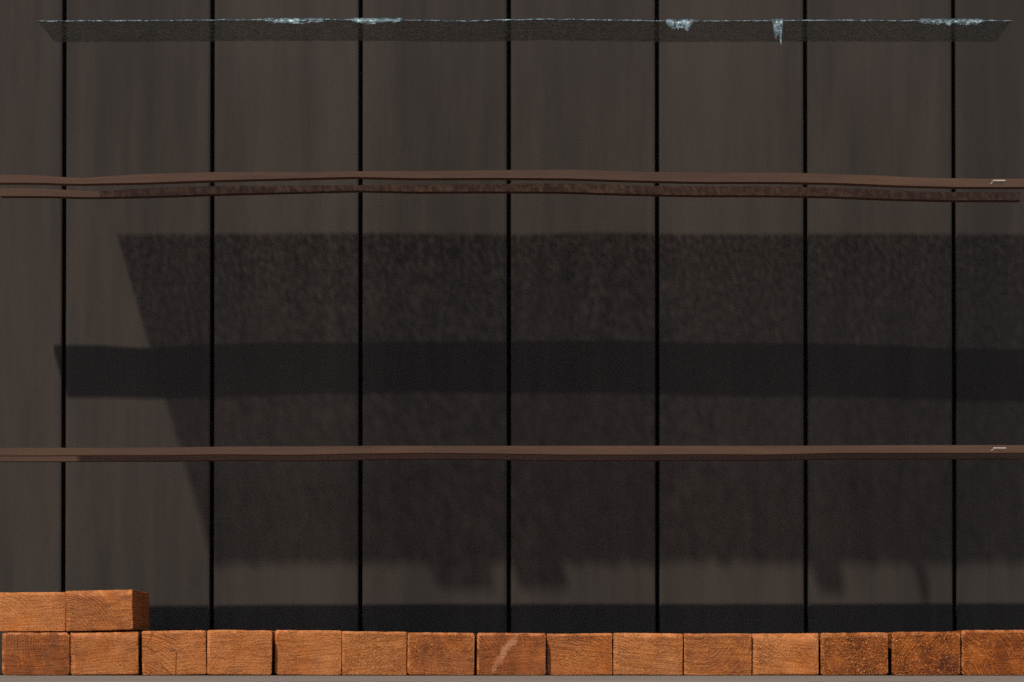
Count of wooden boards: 17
